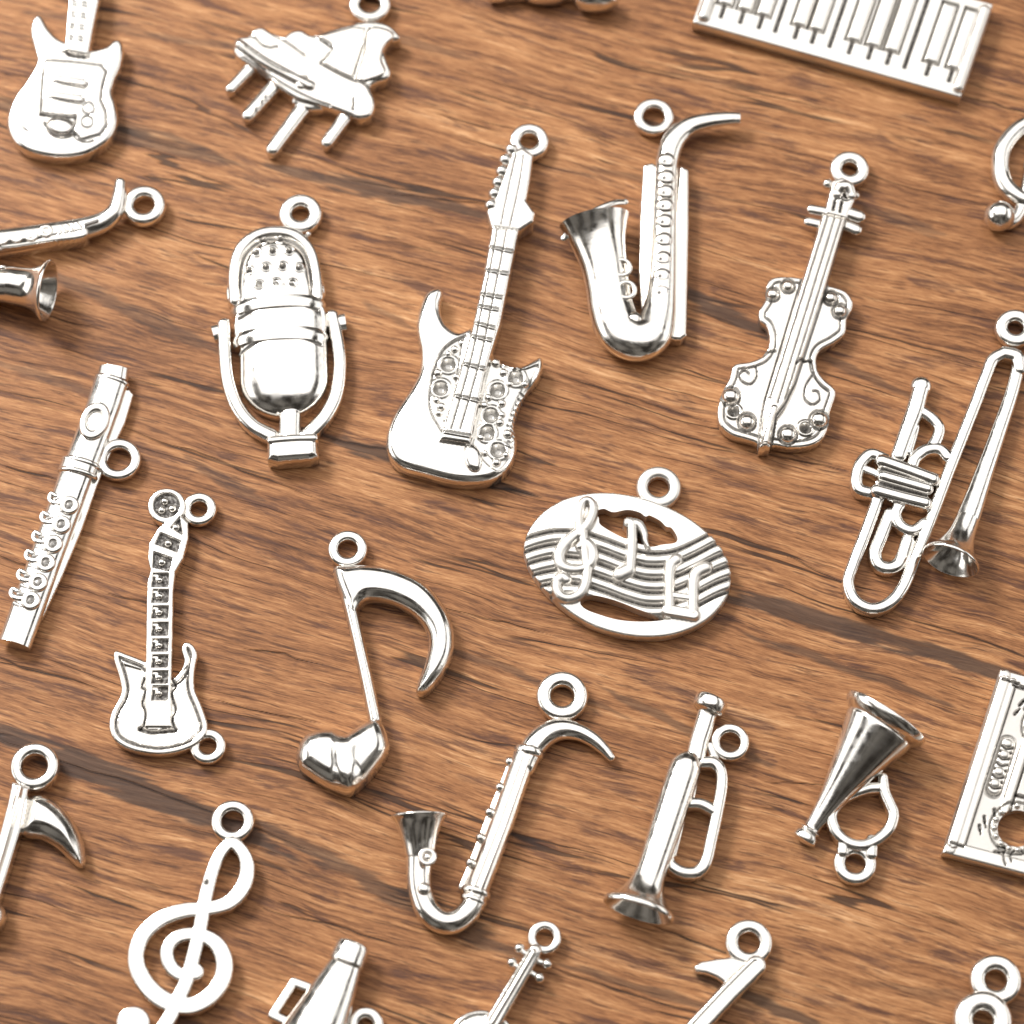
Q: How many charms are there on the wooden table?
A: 25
